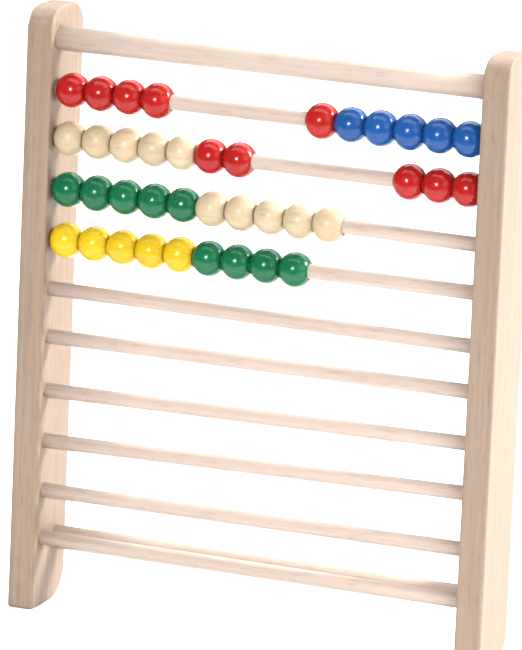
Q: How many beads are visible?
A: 39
